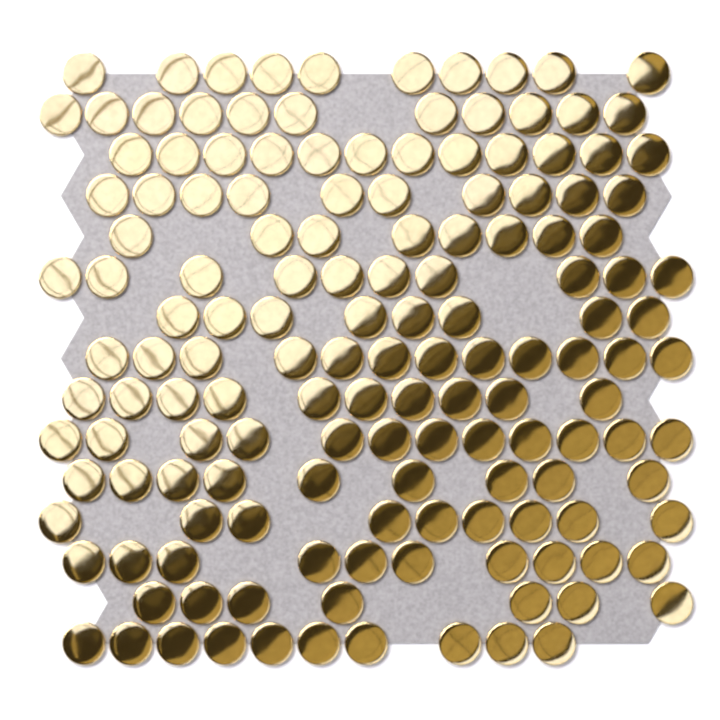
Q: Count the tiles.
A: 148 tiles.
